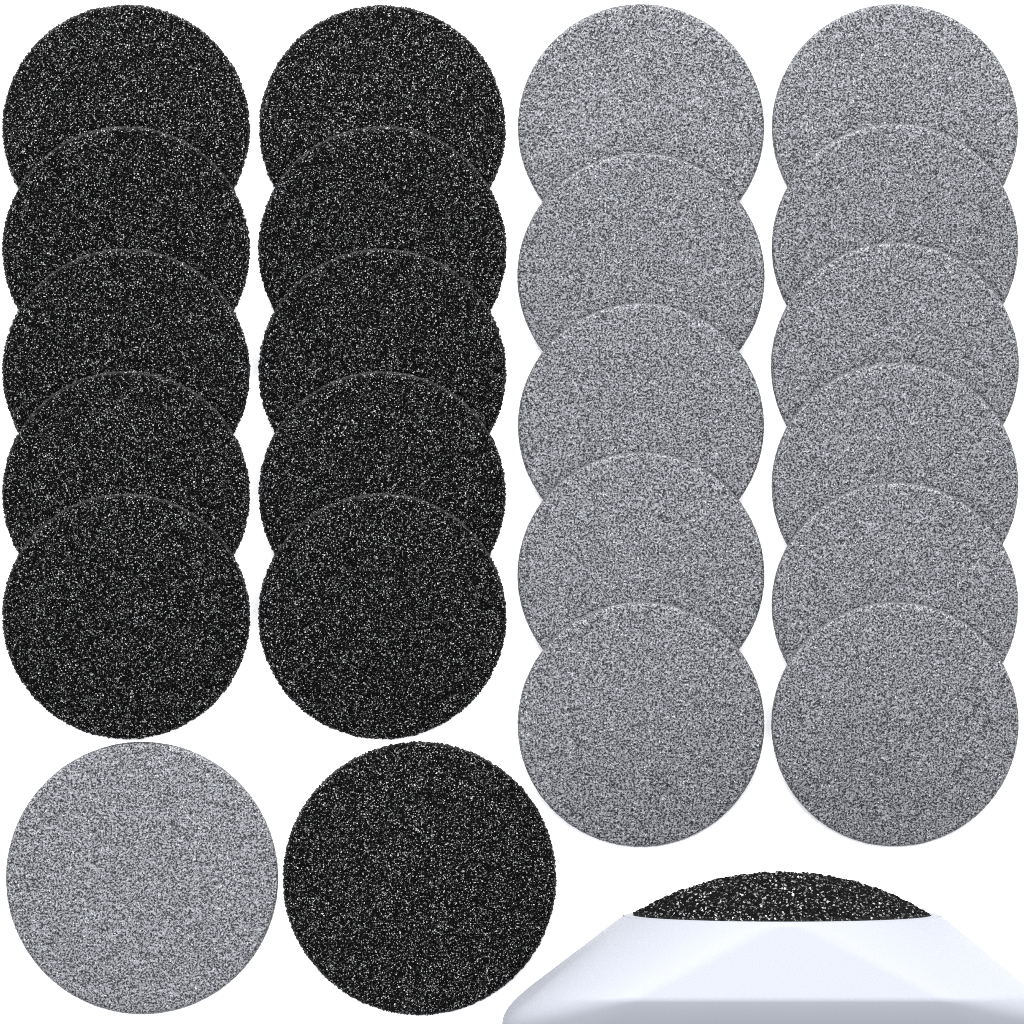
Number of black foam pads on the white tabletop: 12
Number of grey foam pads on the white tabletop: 12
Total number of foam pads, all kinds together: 24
